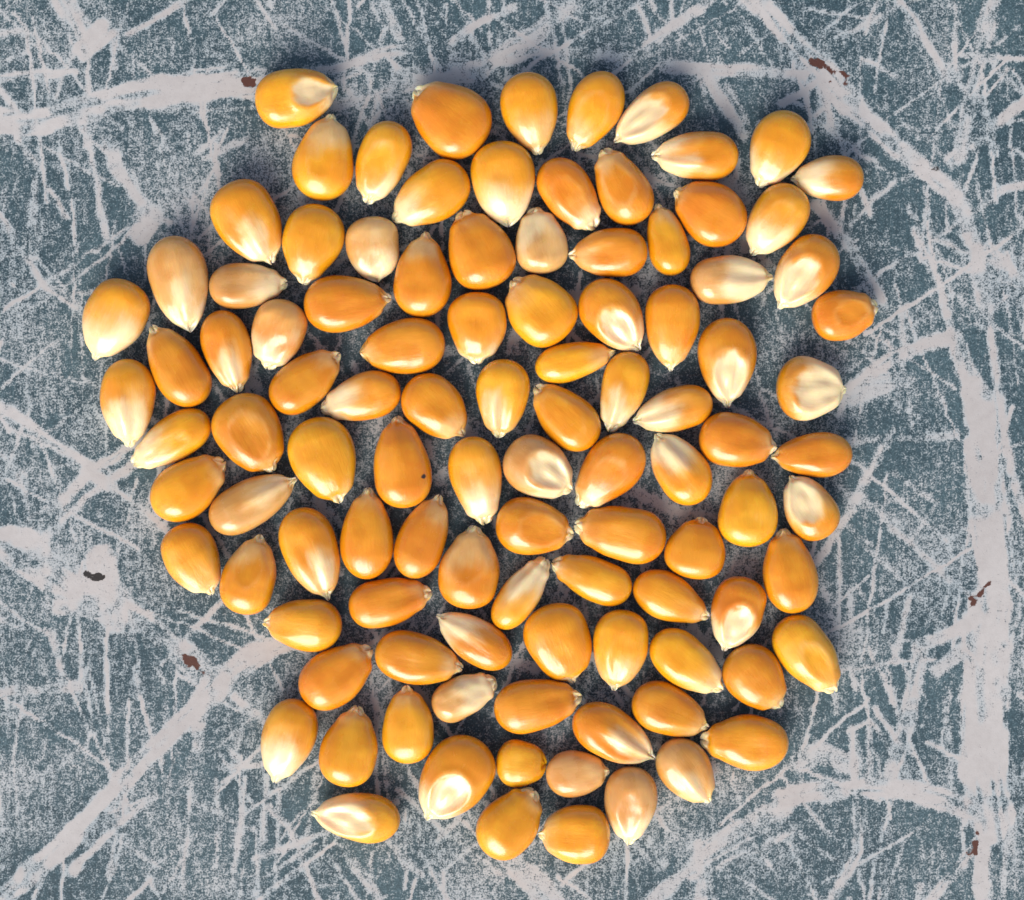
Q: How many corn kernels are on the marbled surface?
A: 104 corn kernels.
